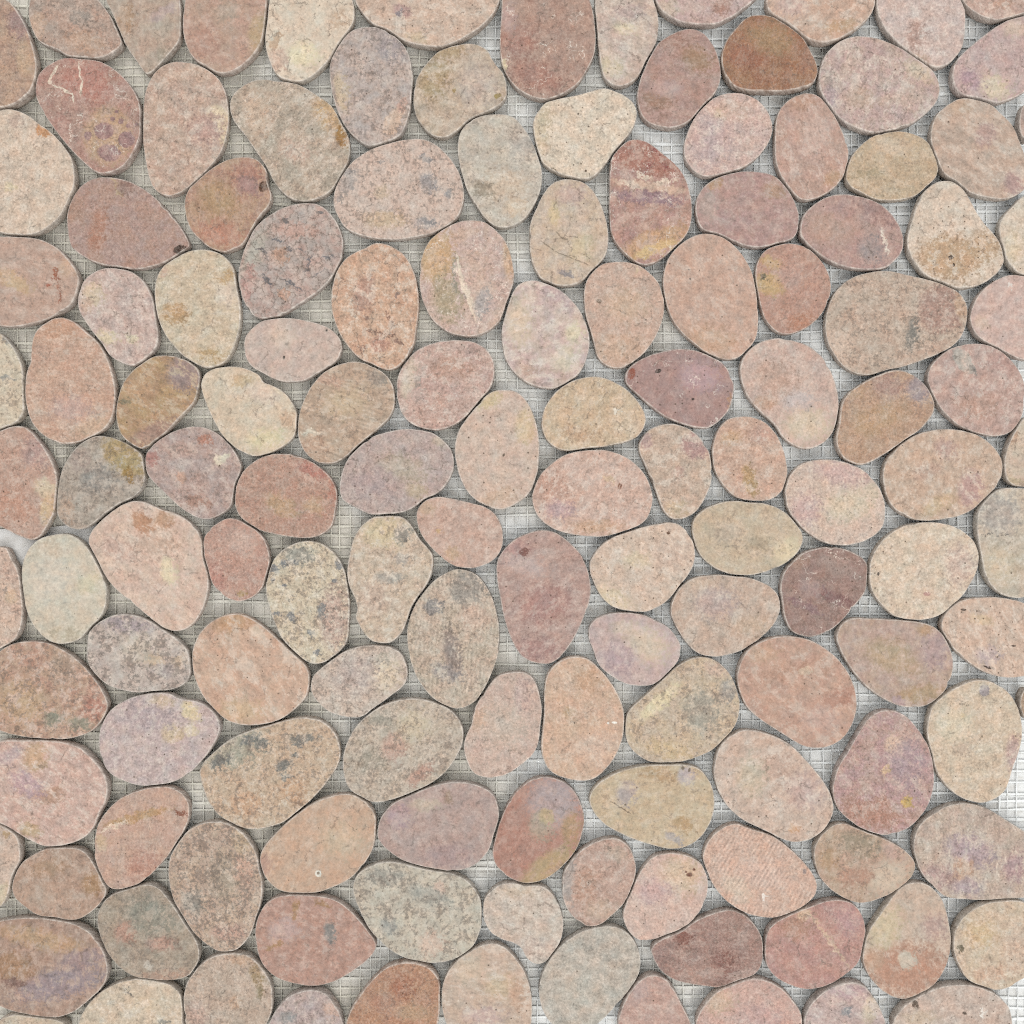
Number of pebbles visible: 141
